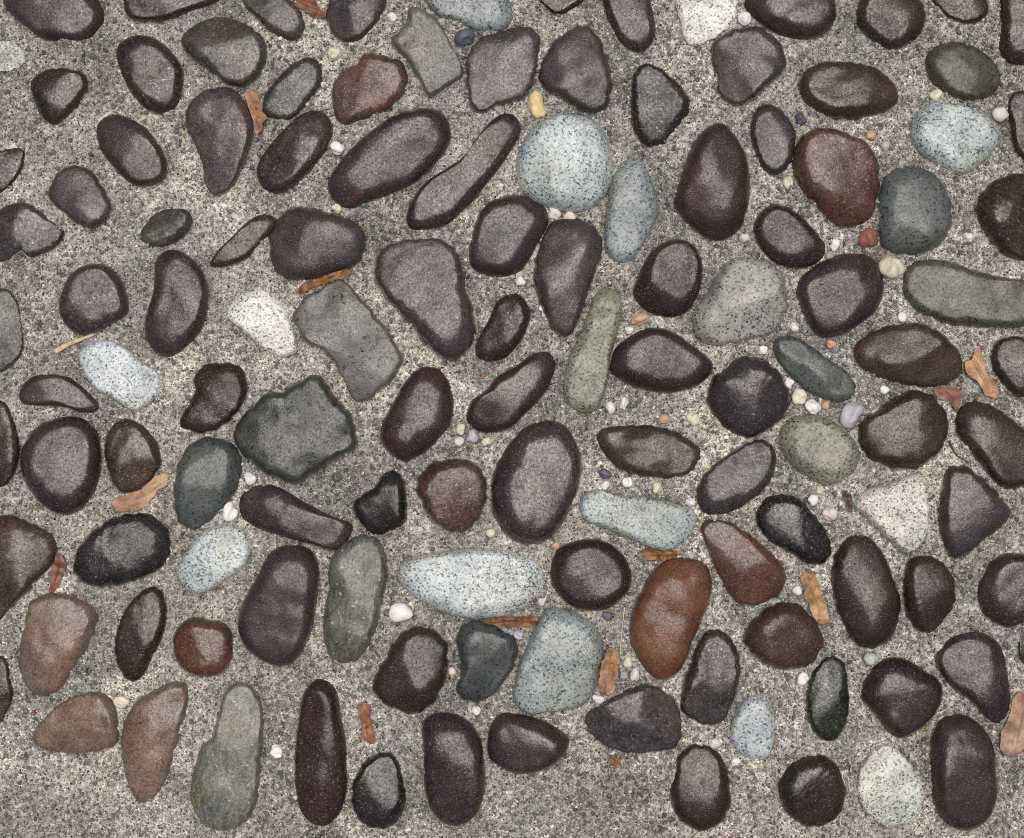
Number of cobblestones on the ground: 126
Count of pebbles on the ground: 73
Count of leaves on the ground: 15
